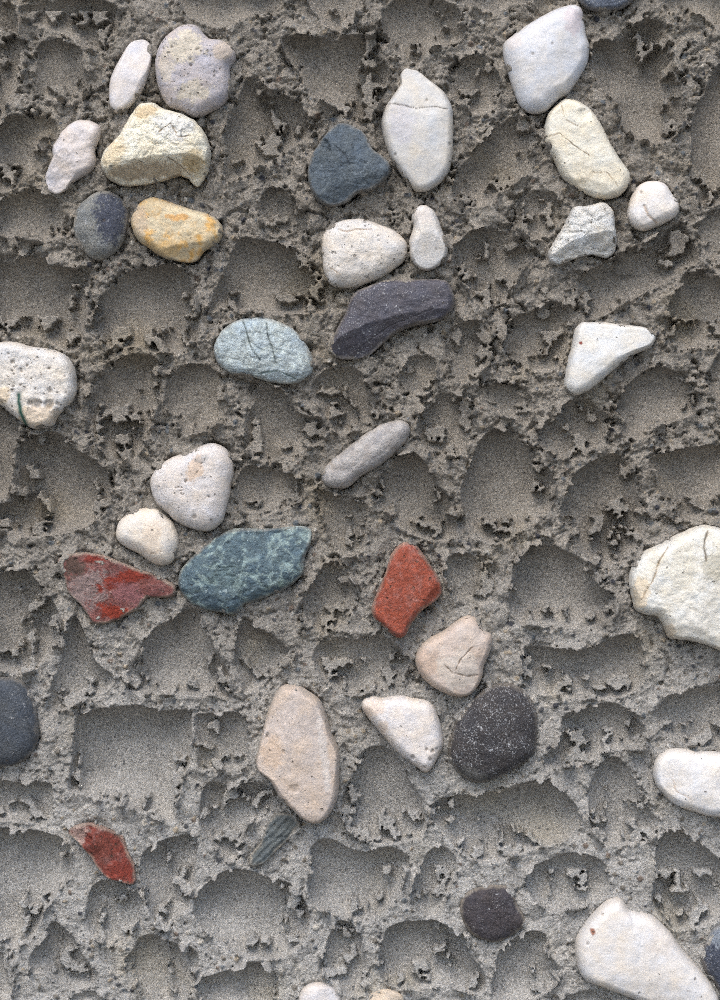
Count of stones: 39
